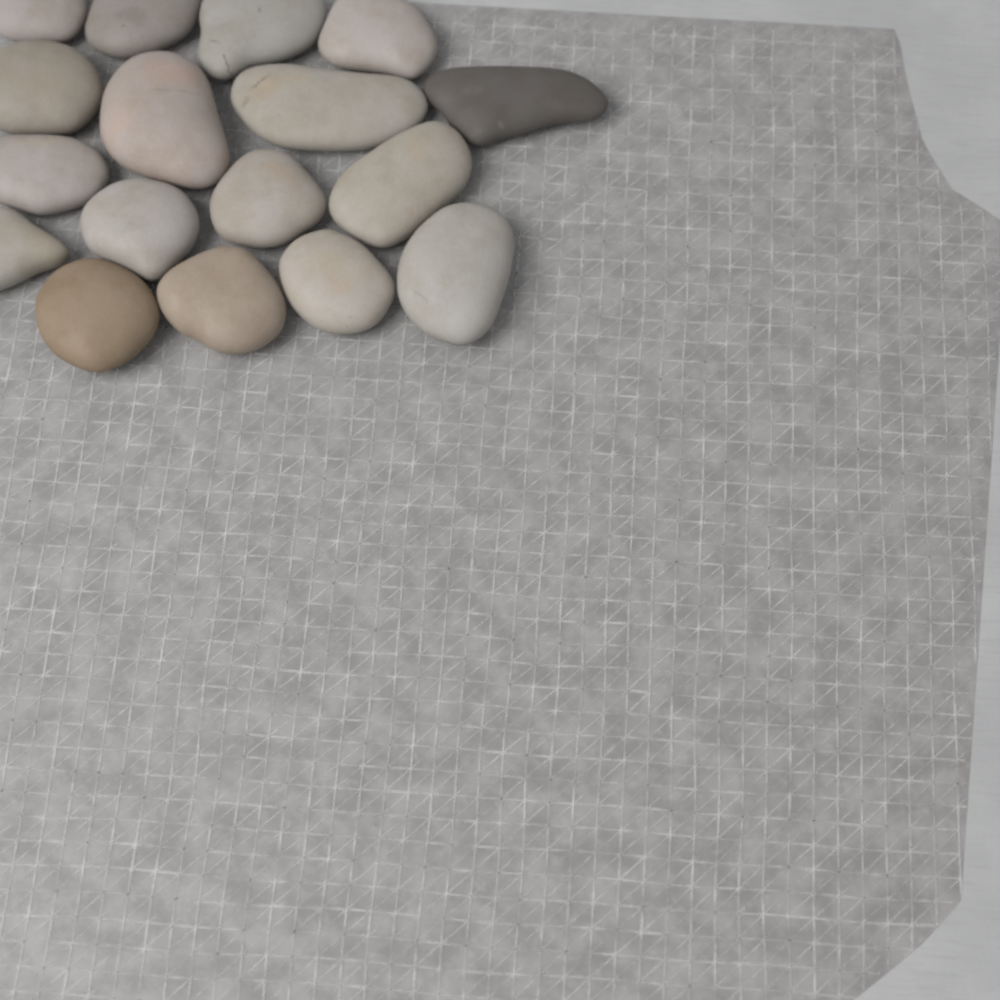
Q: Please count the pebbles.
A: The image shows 17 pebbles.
